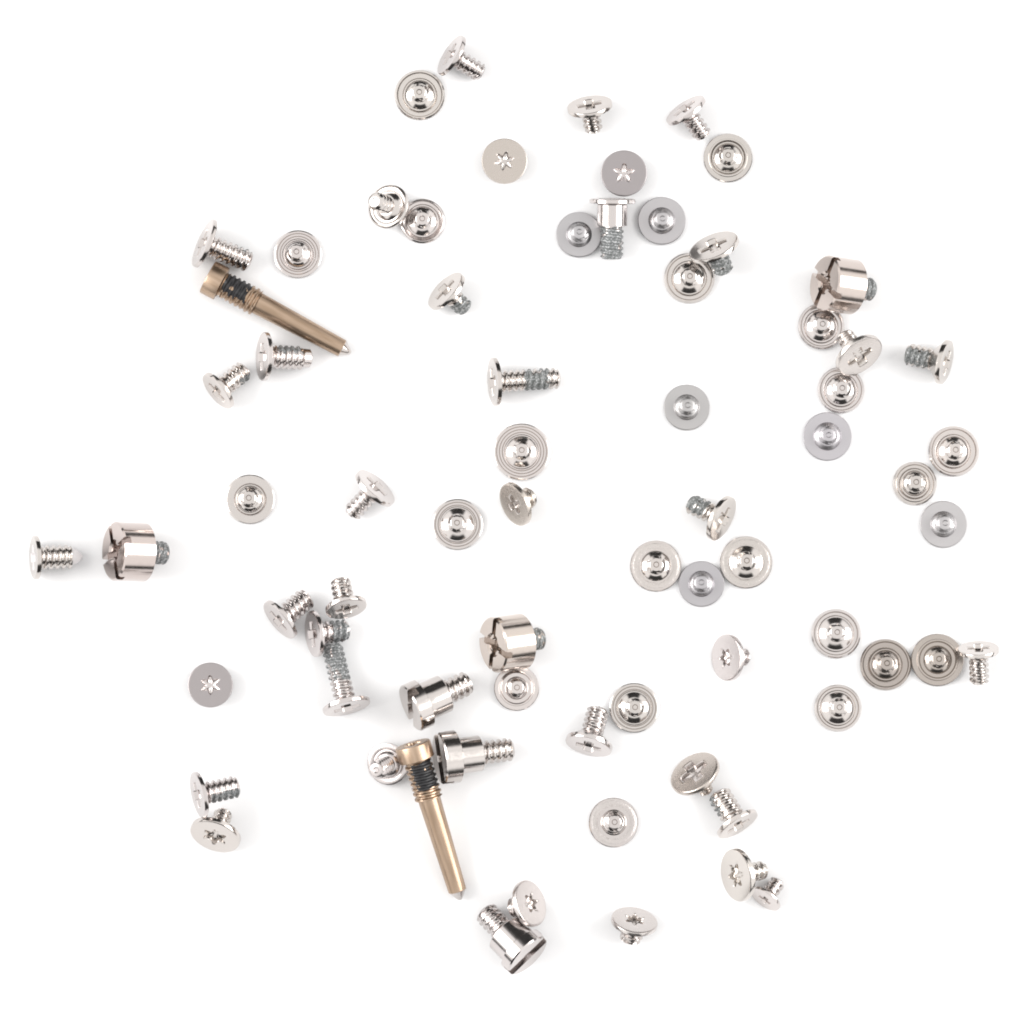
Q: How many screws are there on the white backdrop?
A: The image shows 71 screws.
